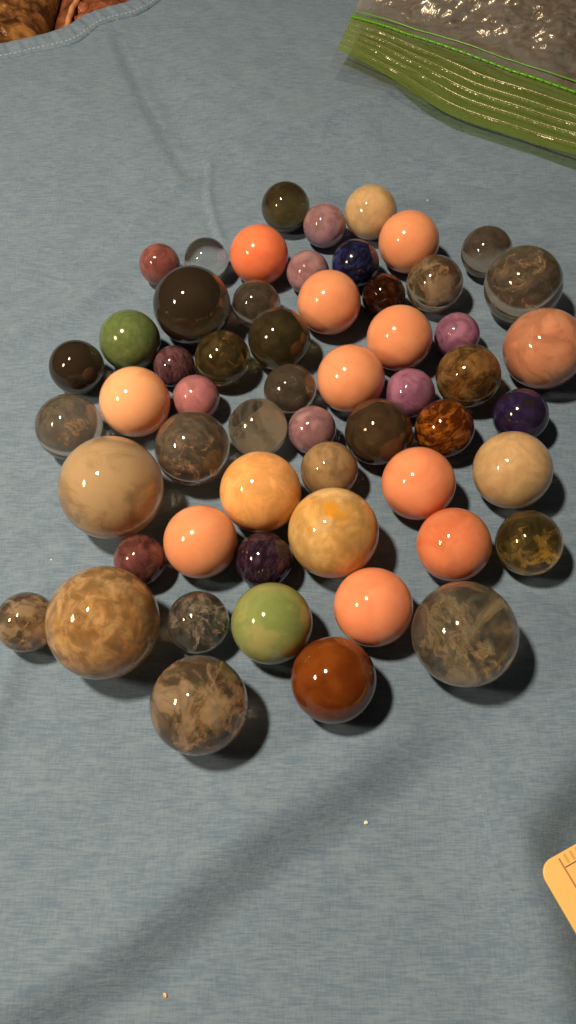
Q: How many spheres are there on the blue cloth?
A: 56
